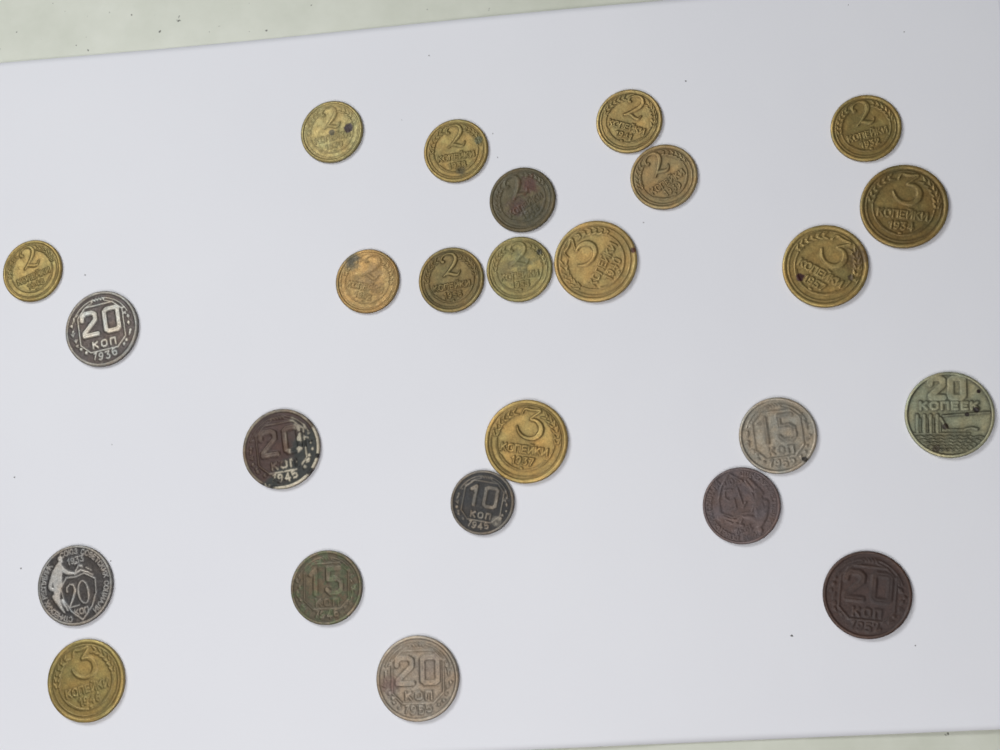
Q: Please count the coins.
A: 25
